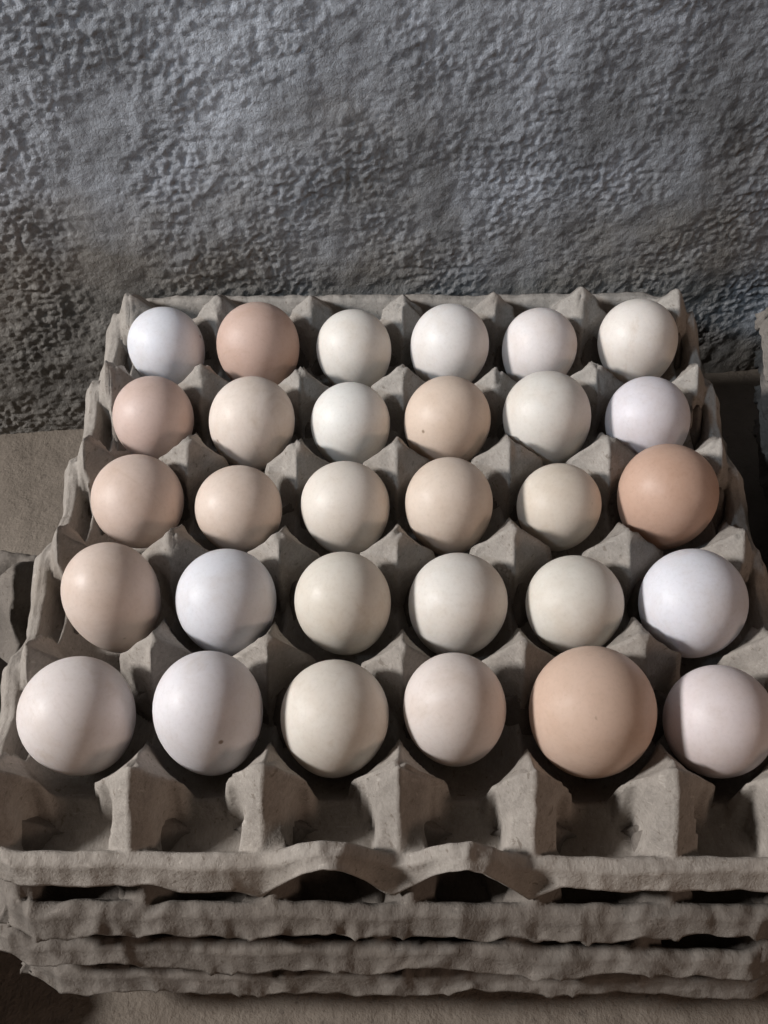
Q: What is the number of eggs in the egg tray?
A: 30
